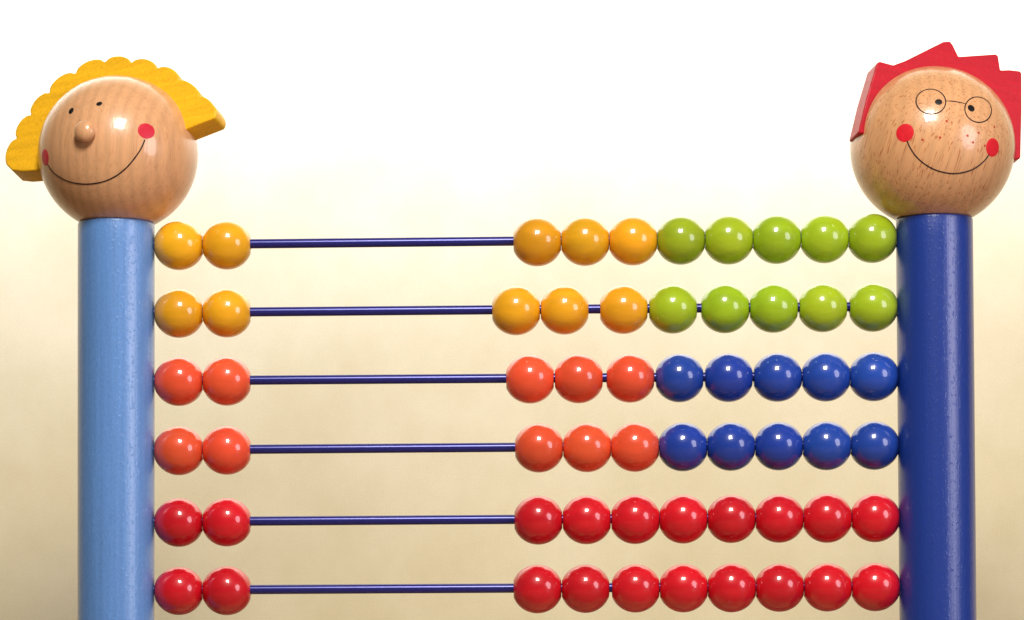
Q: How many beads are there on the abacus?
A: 60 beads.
